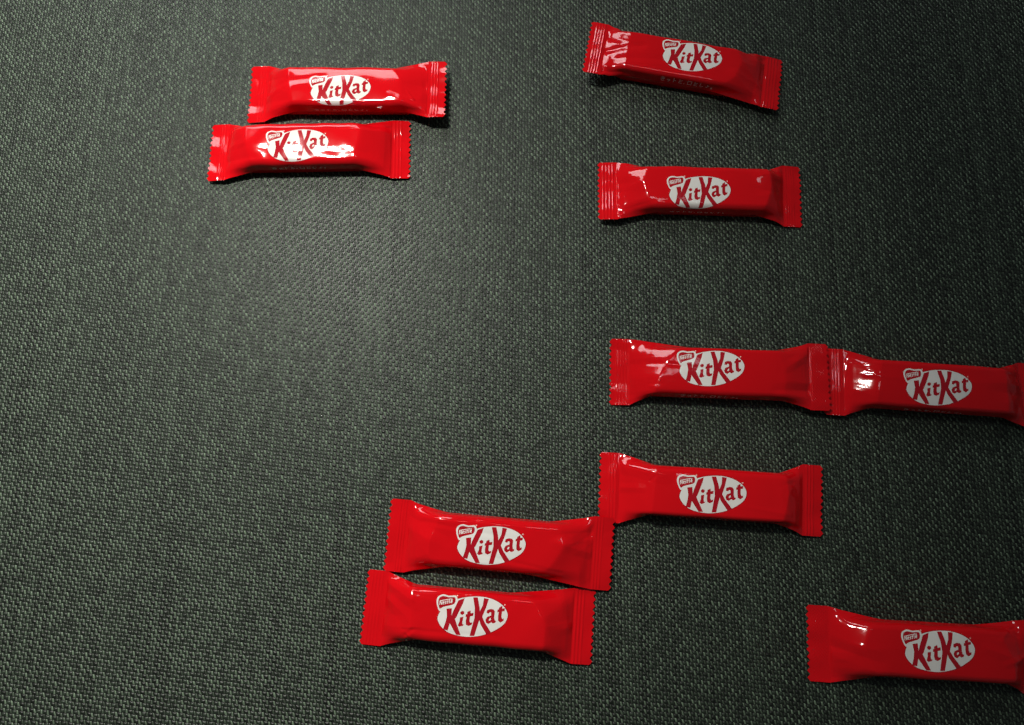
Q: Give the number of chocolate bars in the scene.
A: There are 10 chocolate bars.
